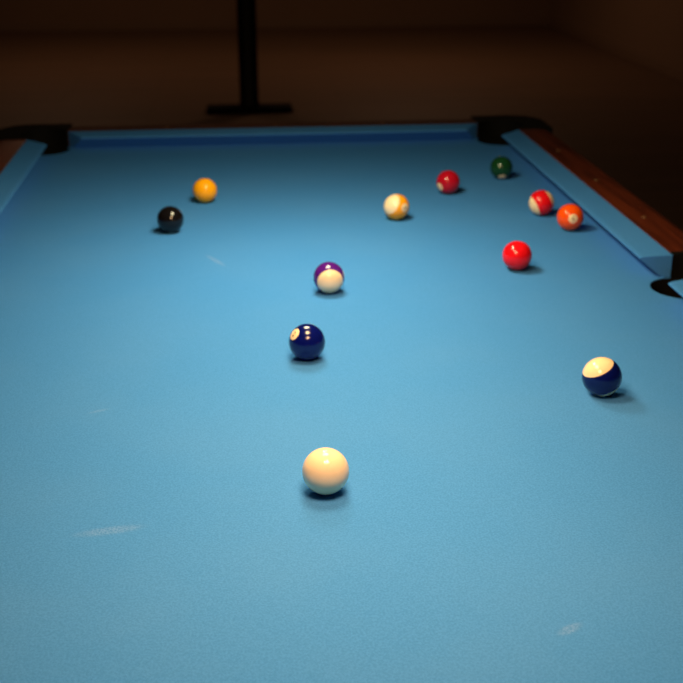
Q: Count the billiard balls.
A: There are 12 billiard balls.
